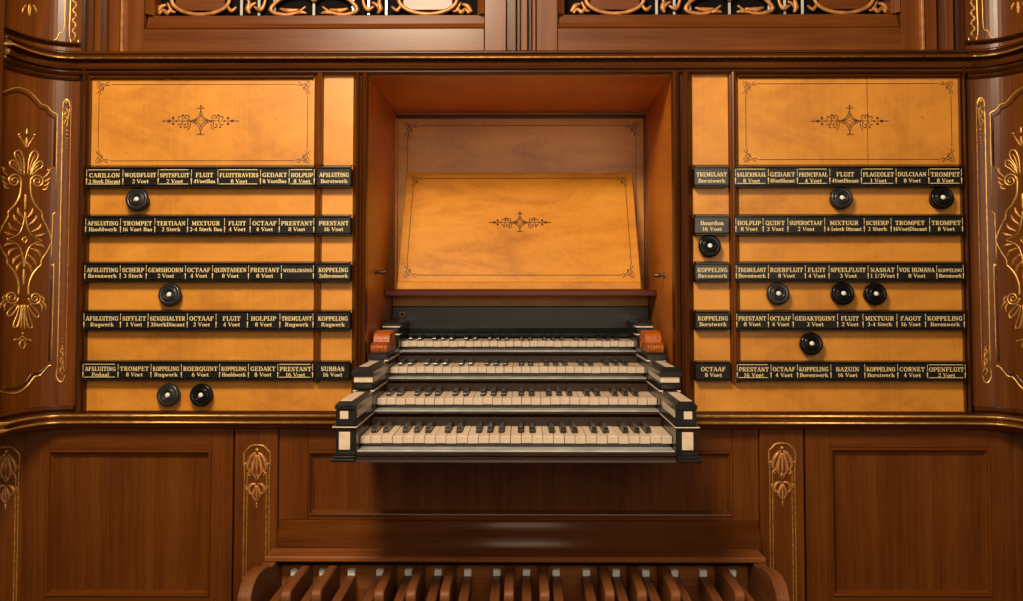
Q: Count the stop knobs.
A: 11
